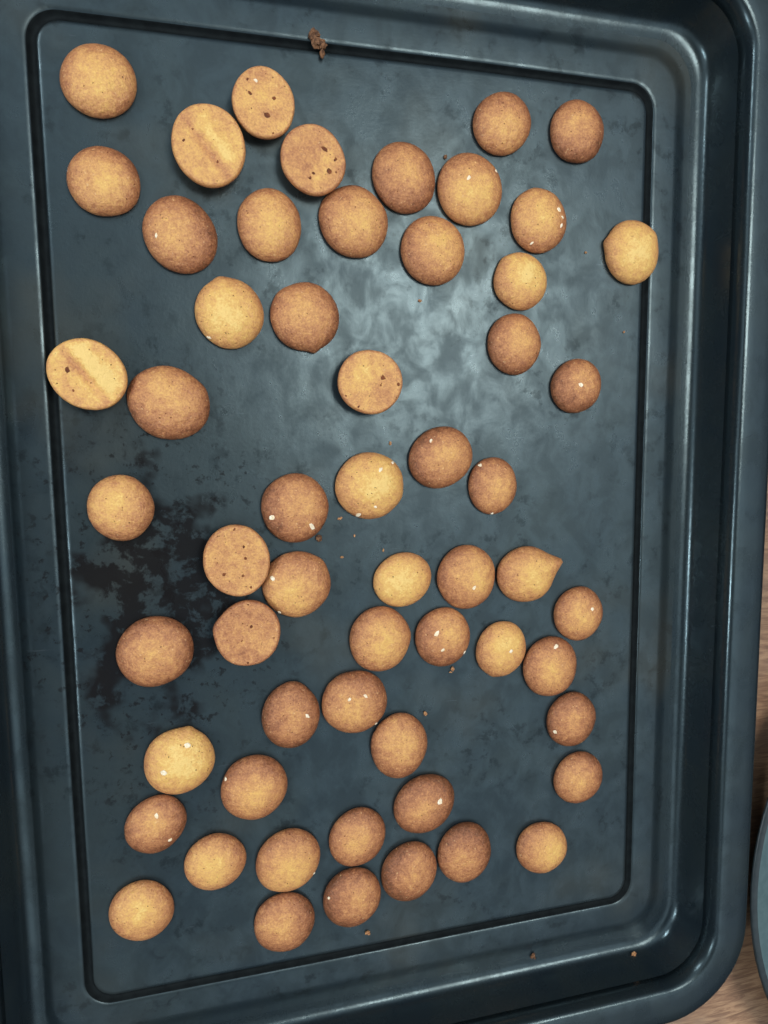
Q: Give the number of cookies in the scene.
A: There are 58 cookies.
